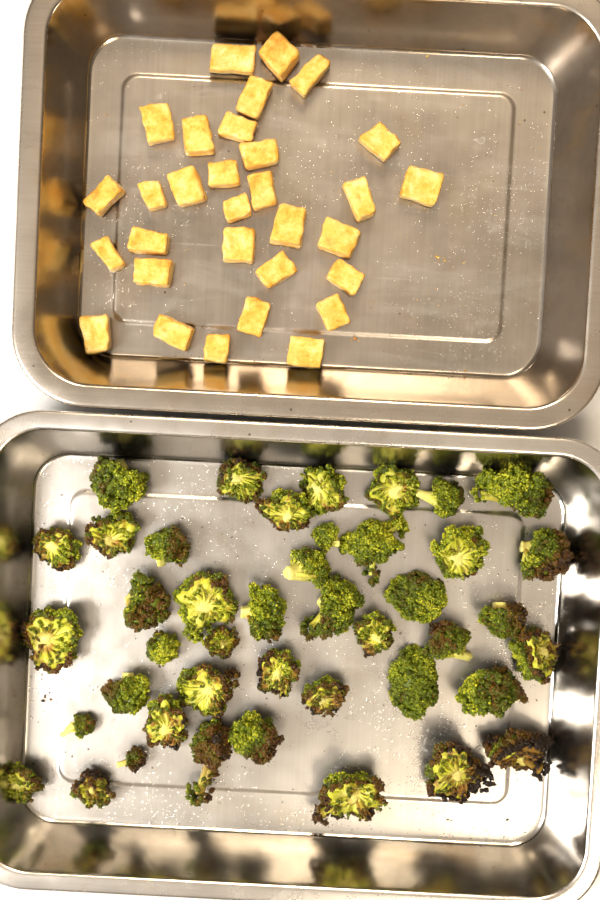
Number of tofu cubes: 31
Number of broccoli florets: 43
